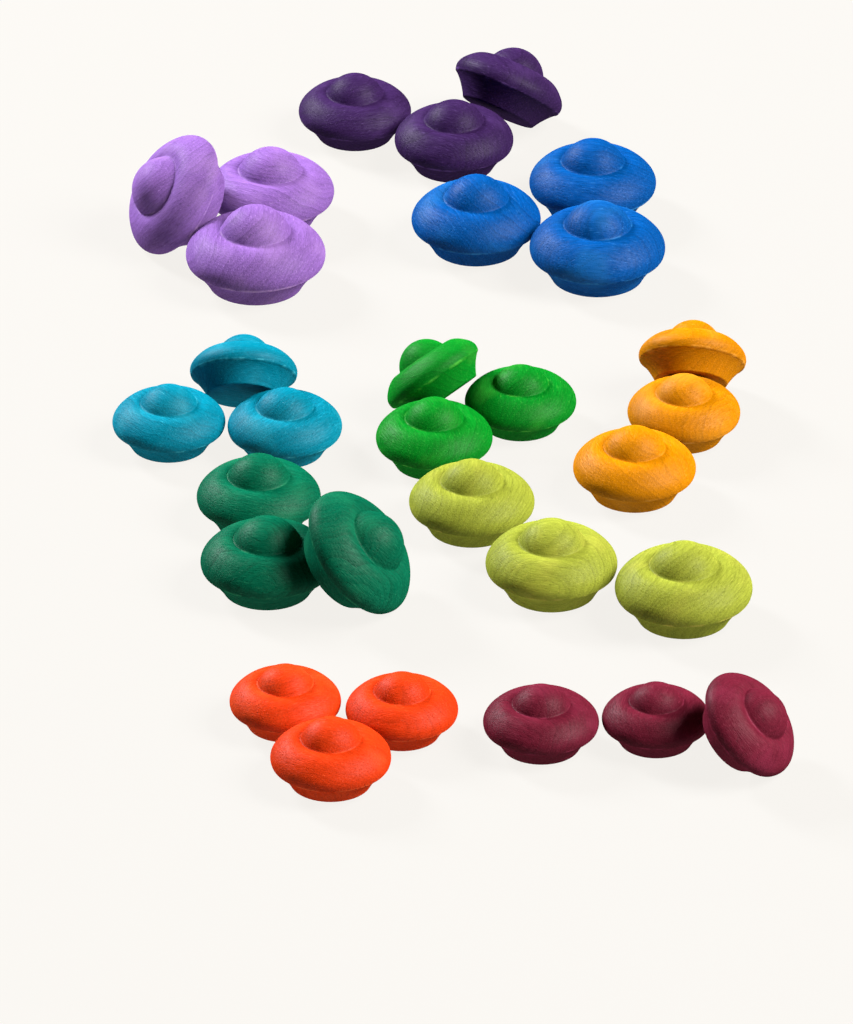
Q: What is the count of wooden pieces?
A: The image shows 30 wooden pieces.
